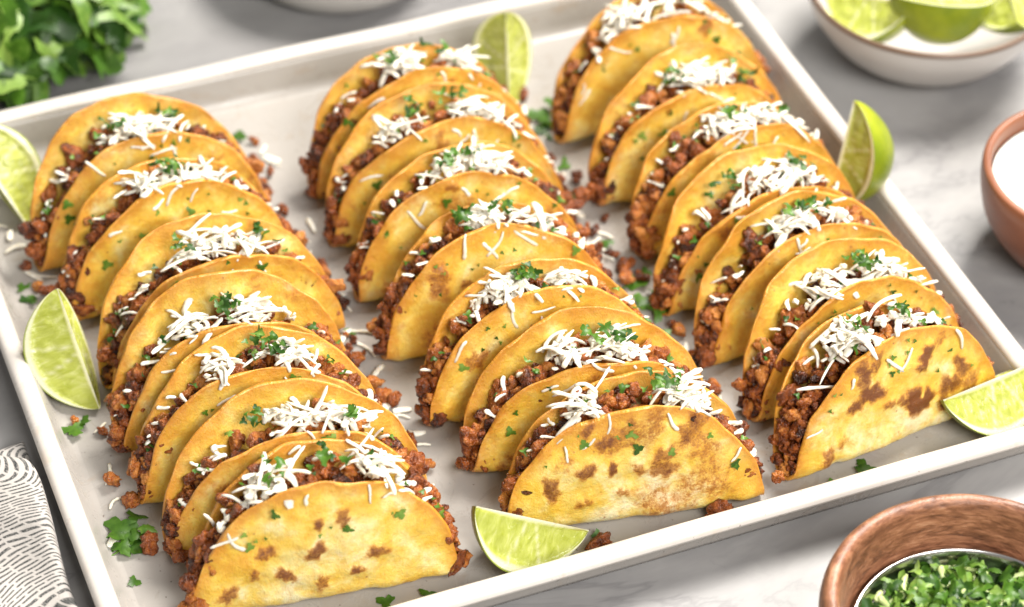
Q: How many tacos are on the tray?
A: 21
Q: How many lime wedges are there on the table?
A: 9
